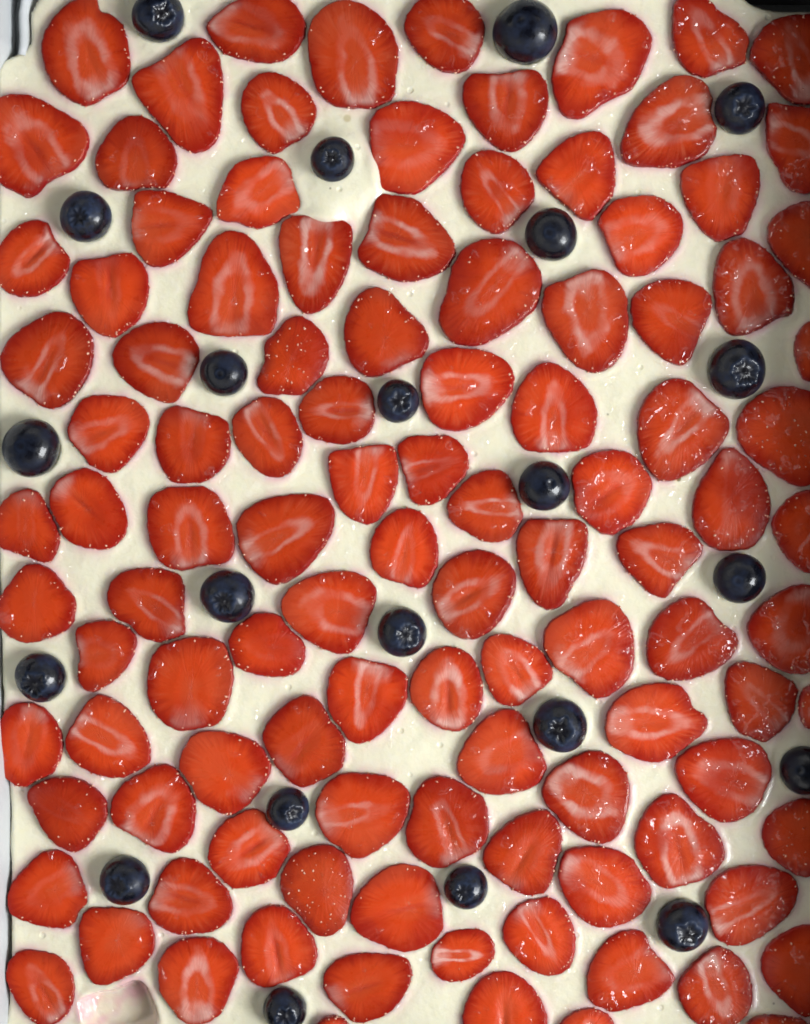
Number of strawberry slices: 108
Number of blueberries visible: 22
